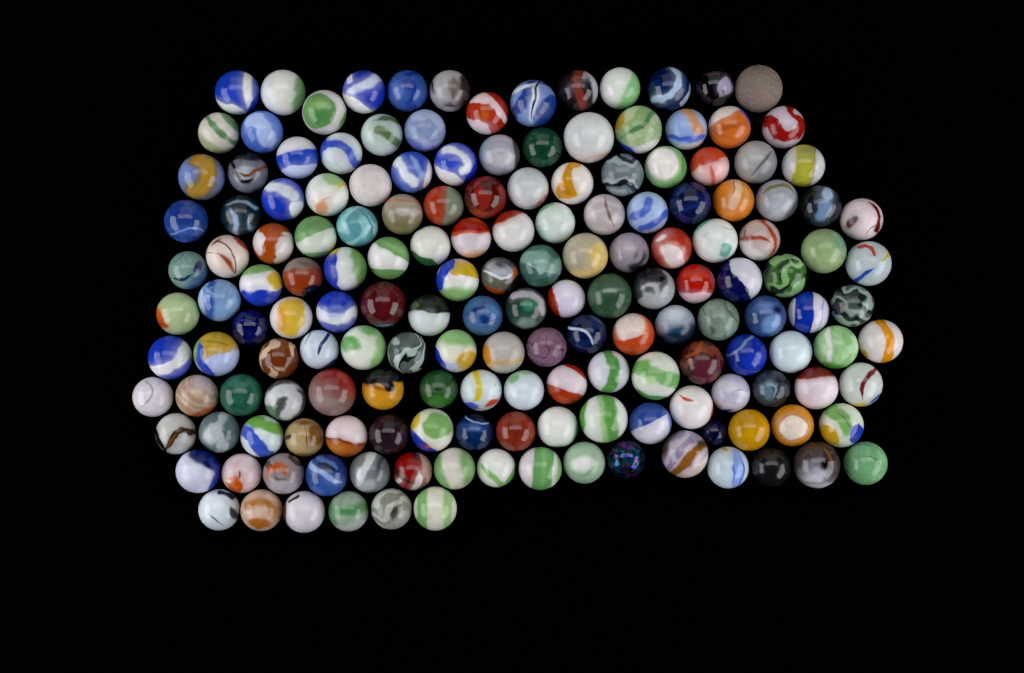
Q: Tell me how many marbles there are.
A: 166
